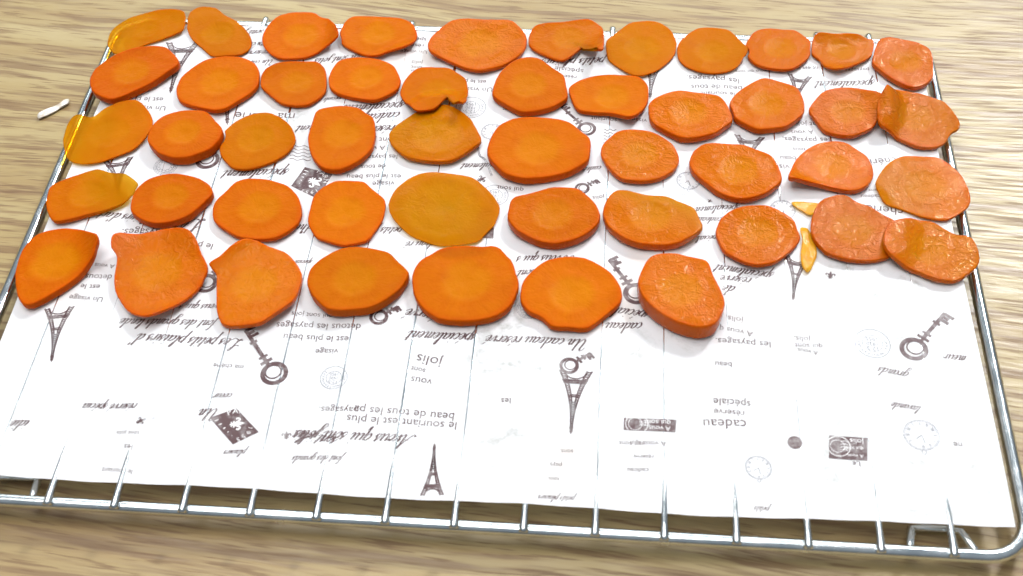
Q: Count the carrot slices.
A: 49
